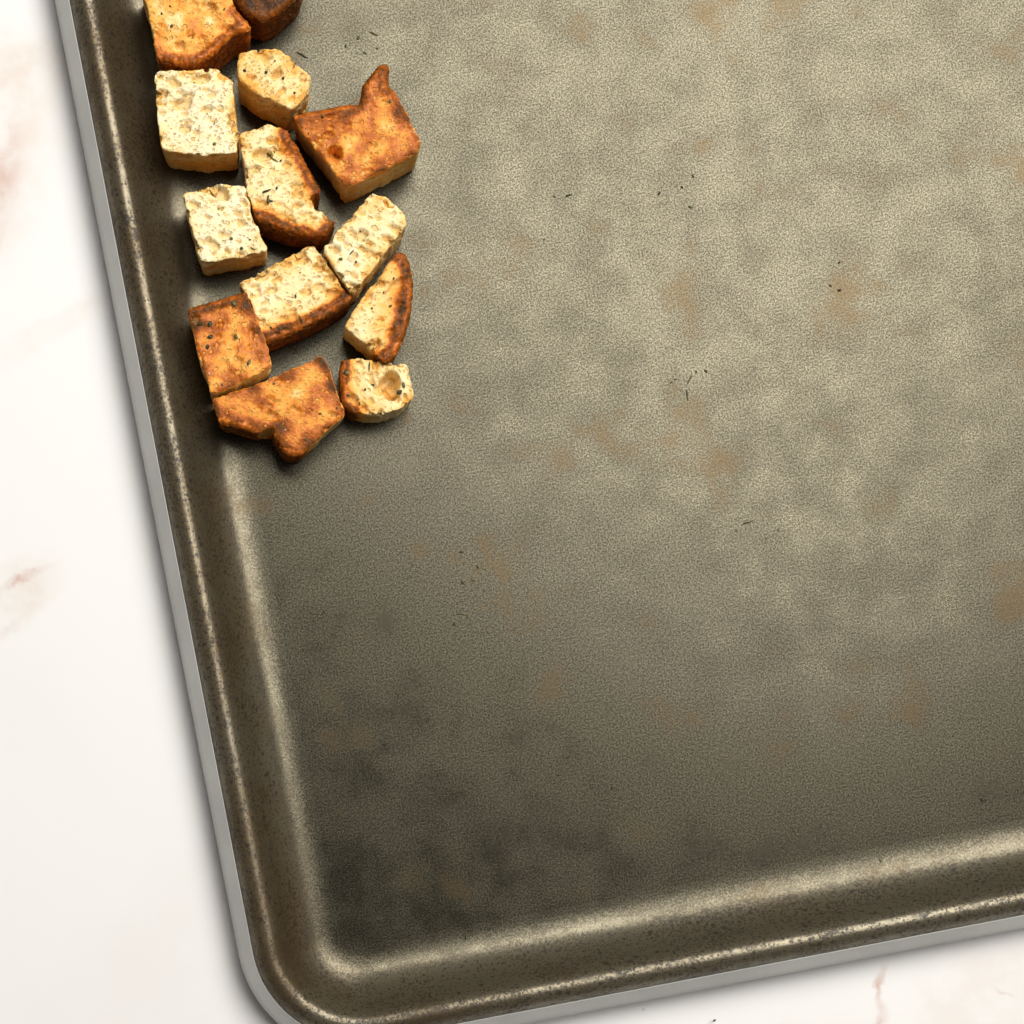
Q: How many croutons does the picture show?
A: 13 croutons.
